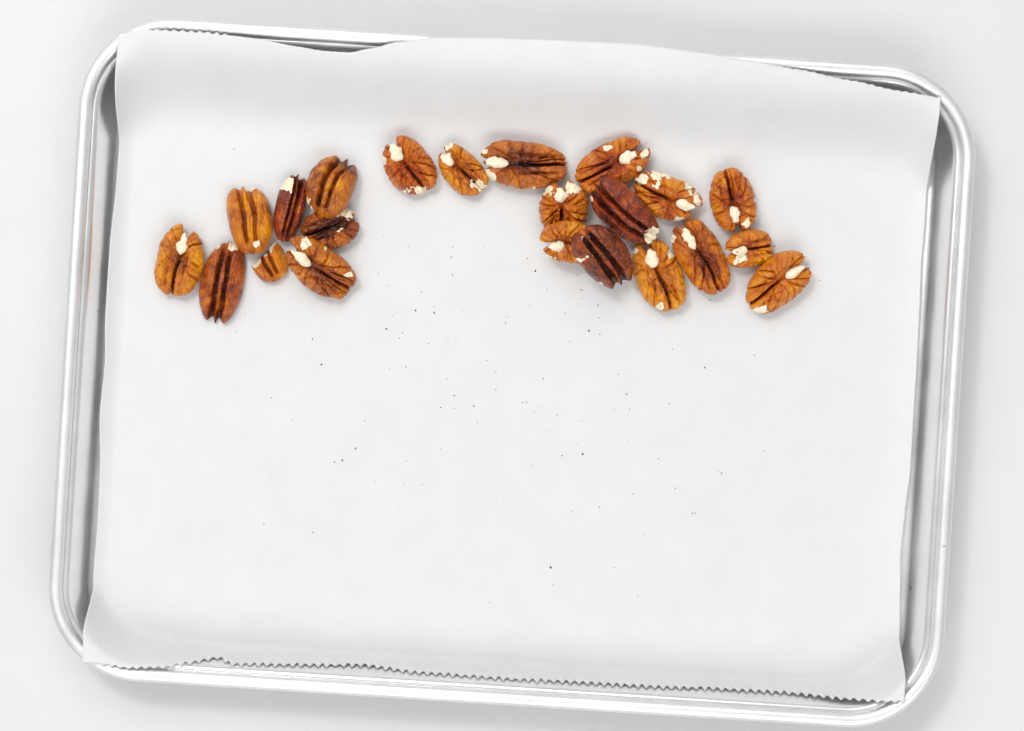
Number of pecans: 22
